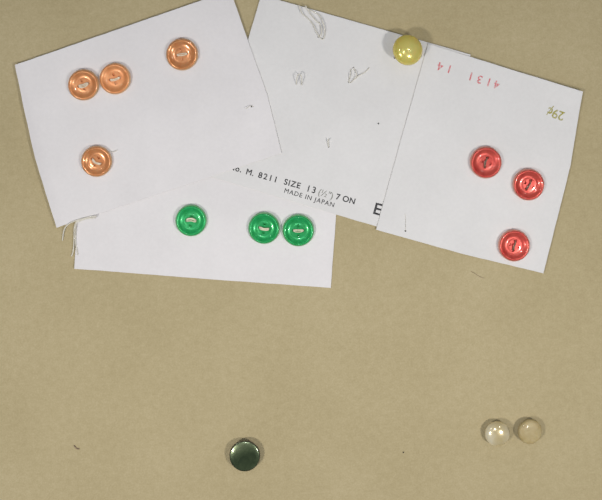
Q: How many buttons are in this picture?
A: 14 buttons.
